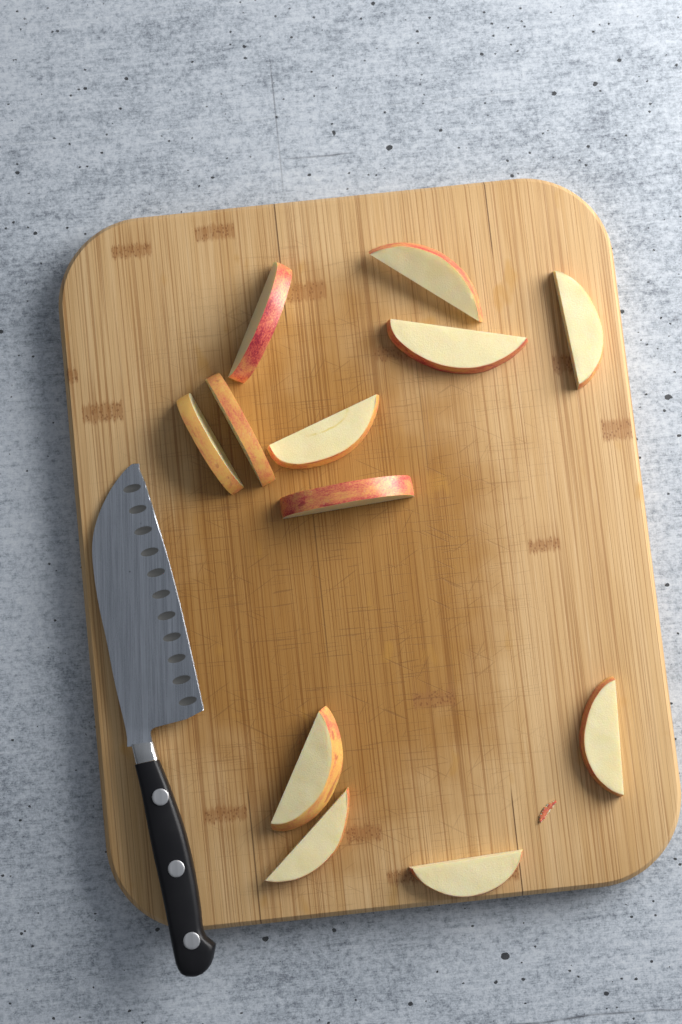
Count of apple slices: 12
